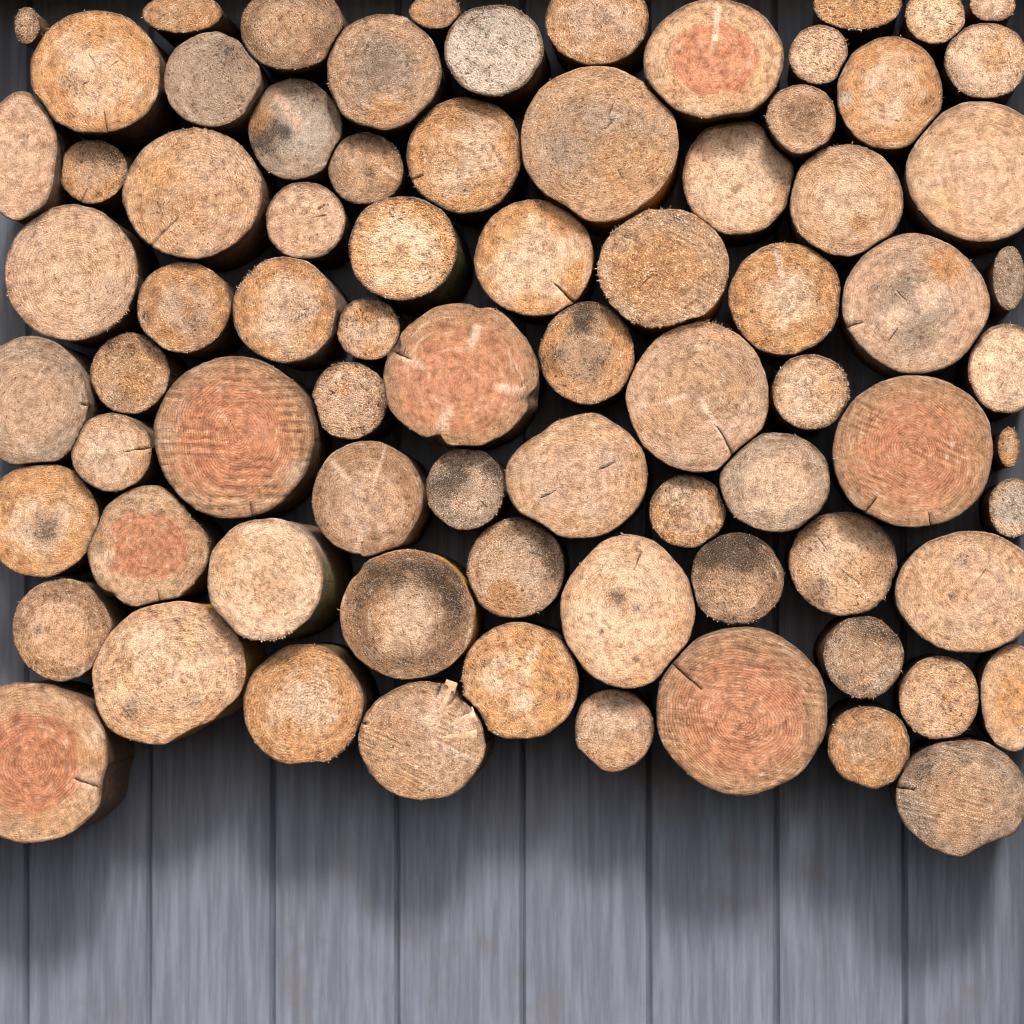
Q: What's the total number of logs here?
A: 78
